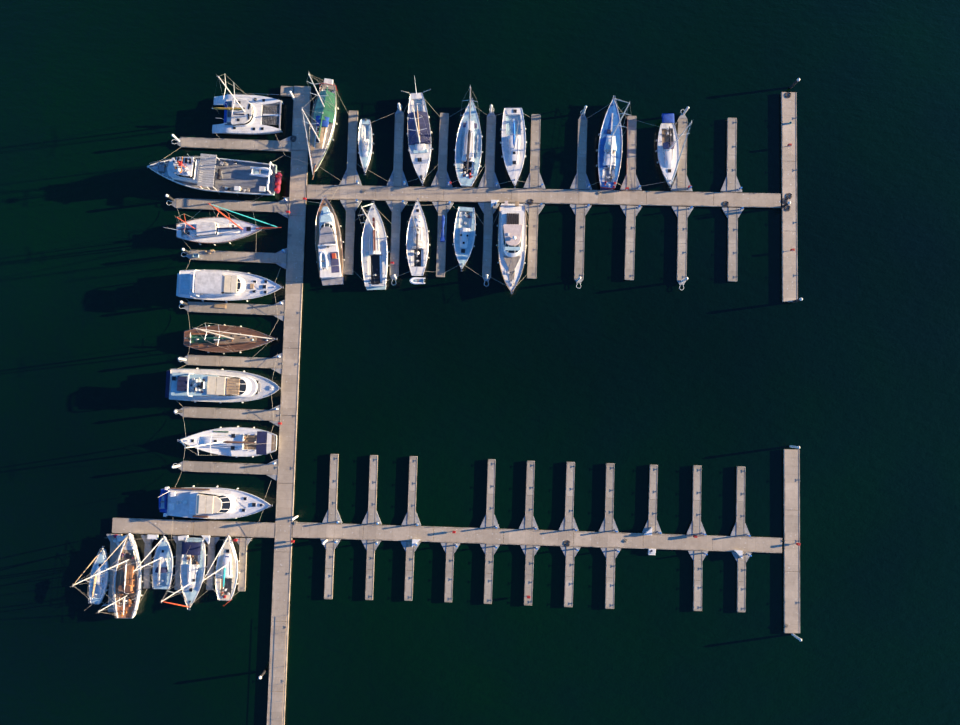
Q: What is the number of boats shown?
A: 25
